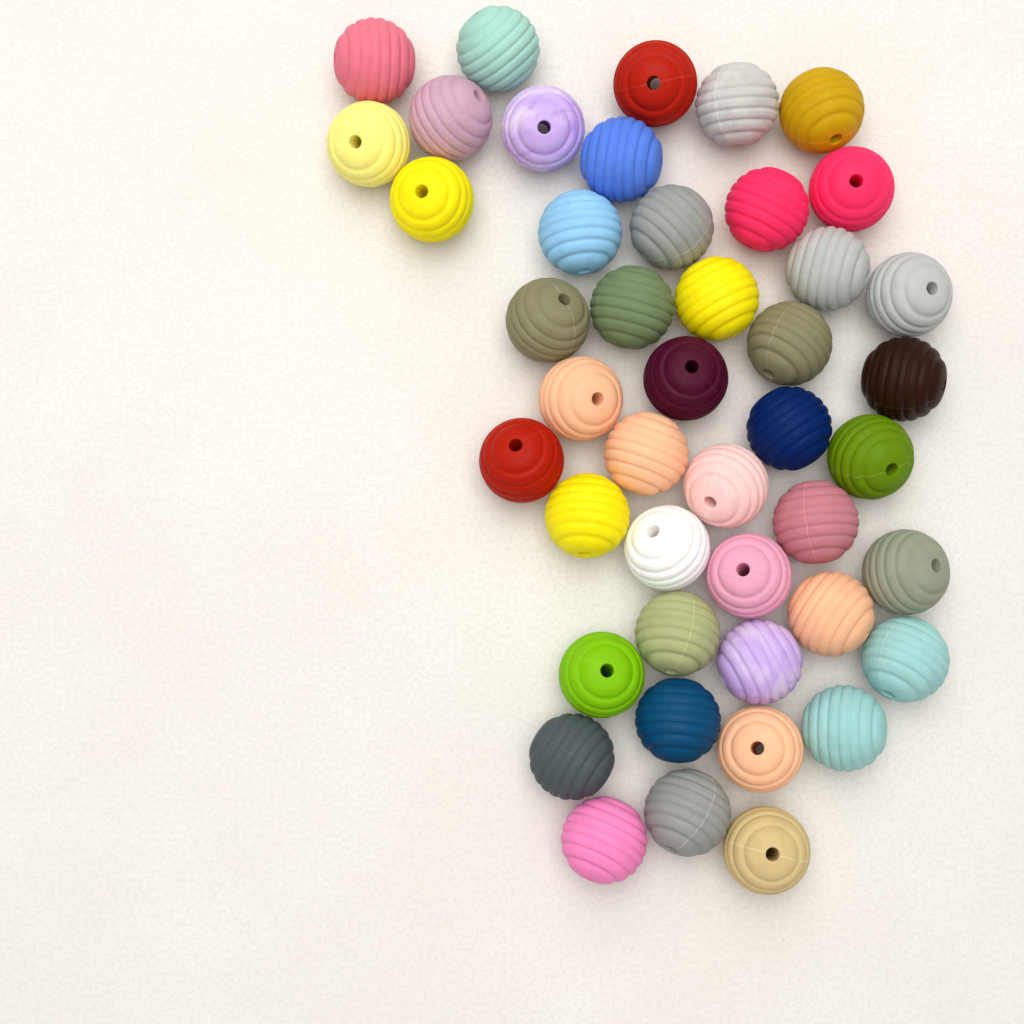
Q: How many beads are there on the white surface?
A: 45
